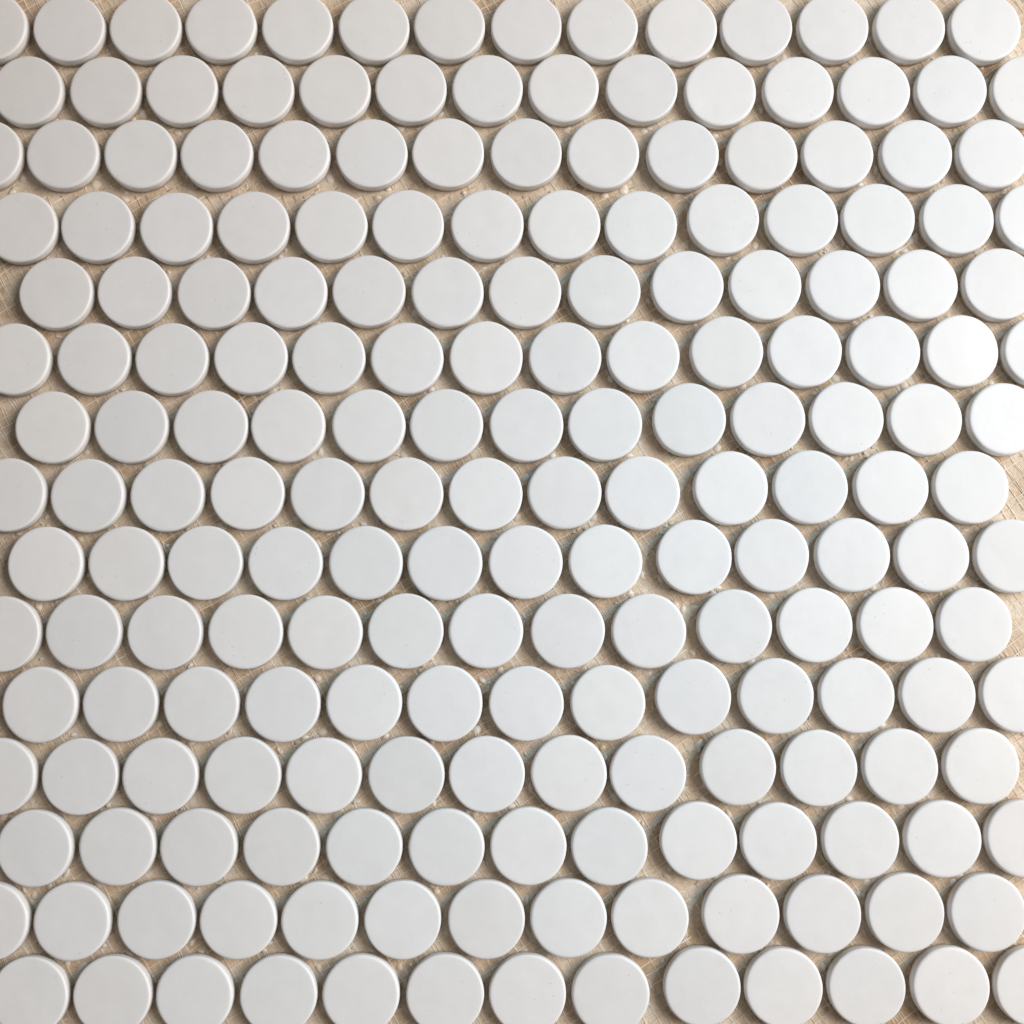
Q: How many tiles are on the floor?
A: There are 200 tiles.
